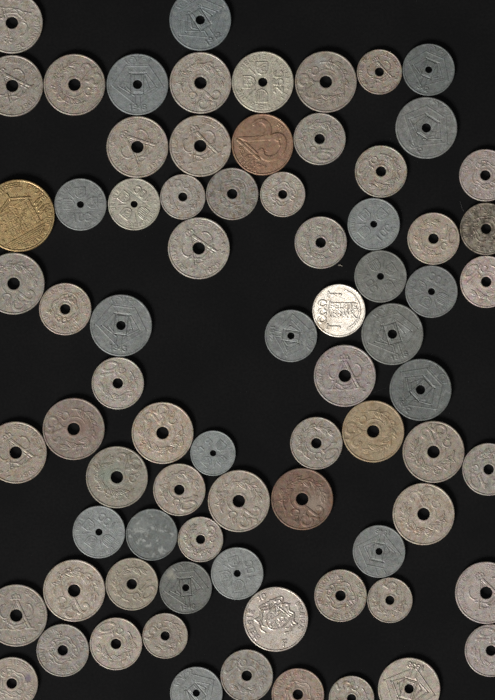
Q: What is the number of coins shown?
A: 76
